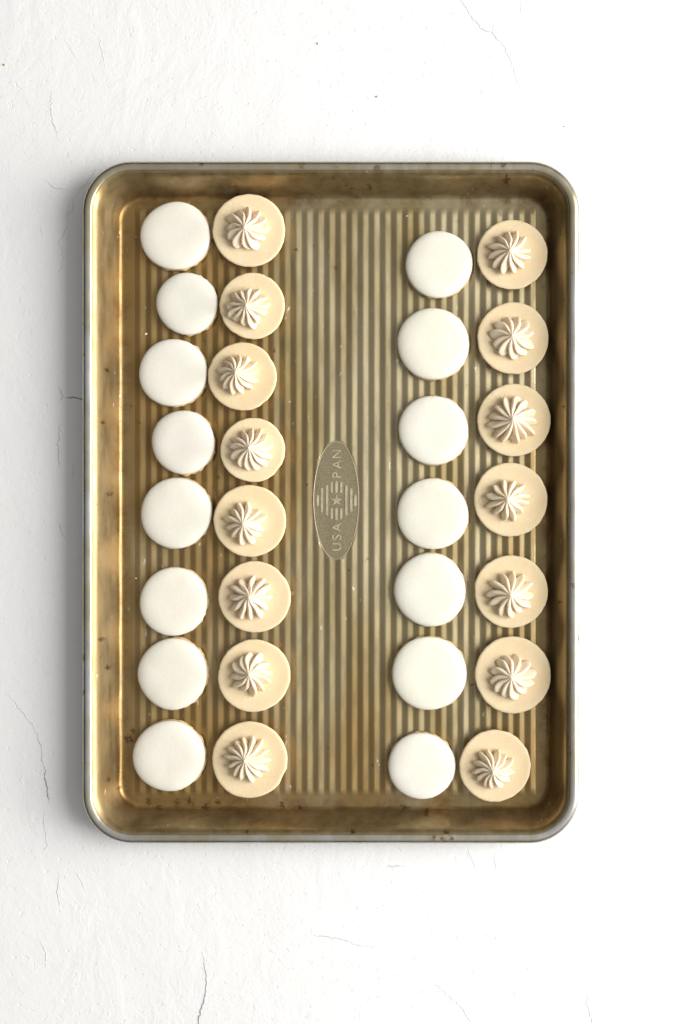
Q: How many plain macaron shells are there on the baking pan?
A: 15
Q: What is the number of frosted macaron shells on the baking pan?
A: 15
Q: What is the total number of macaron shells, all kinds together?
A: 30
